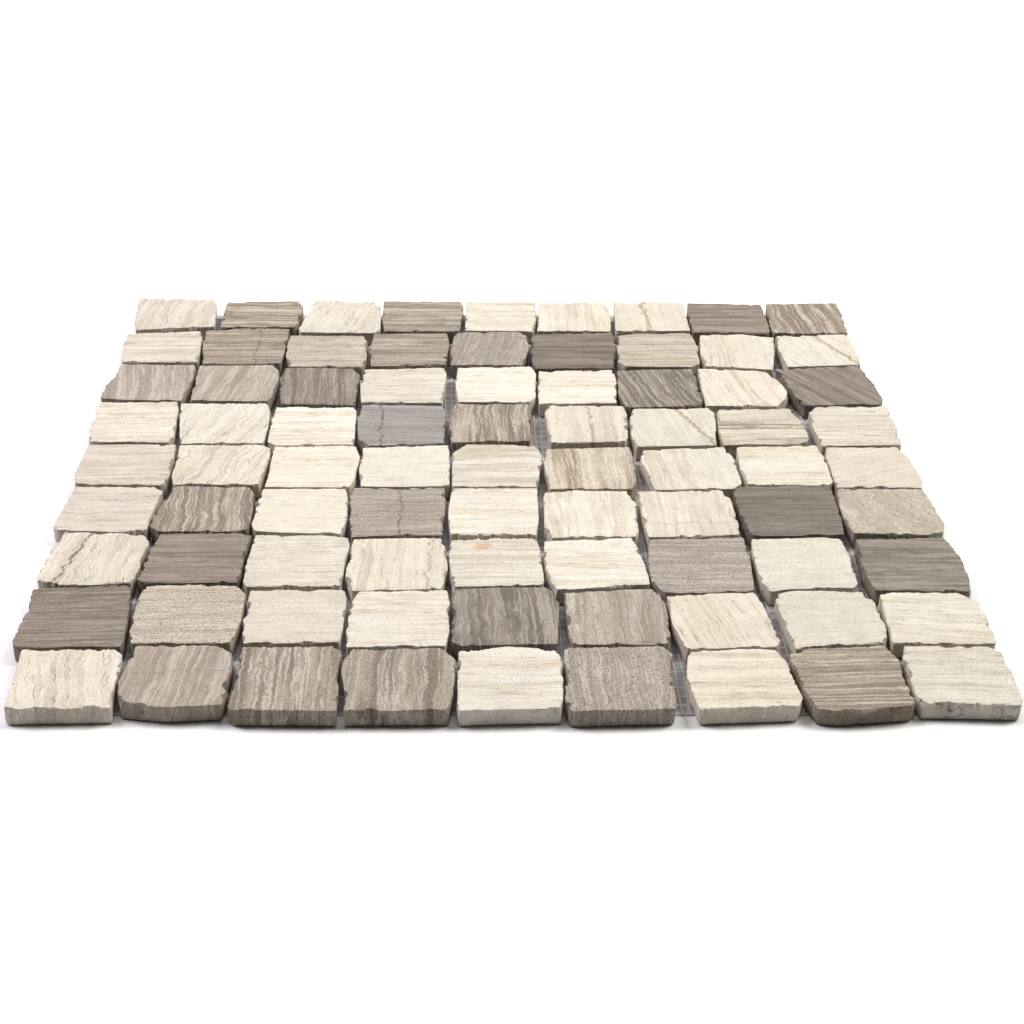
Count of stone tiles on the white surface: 81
